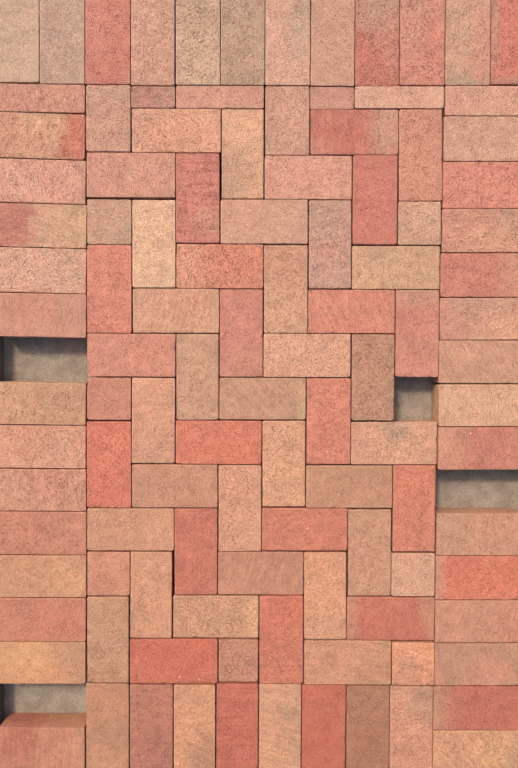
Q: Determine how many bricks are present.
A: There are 109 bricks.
